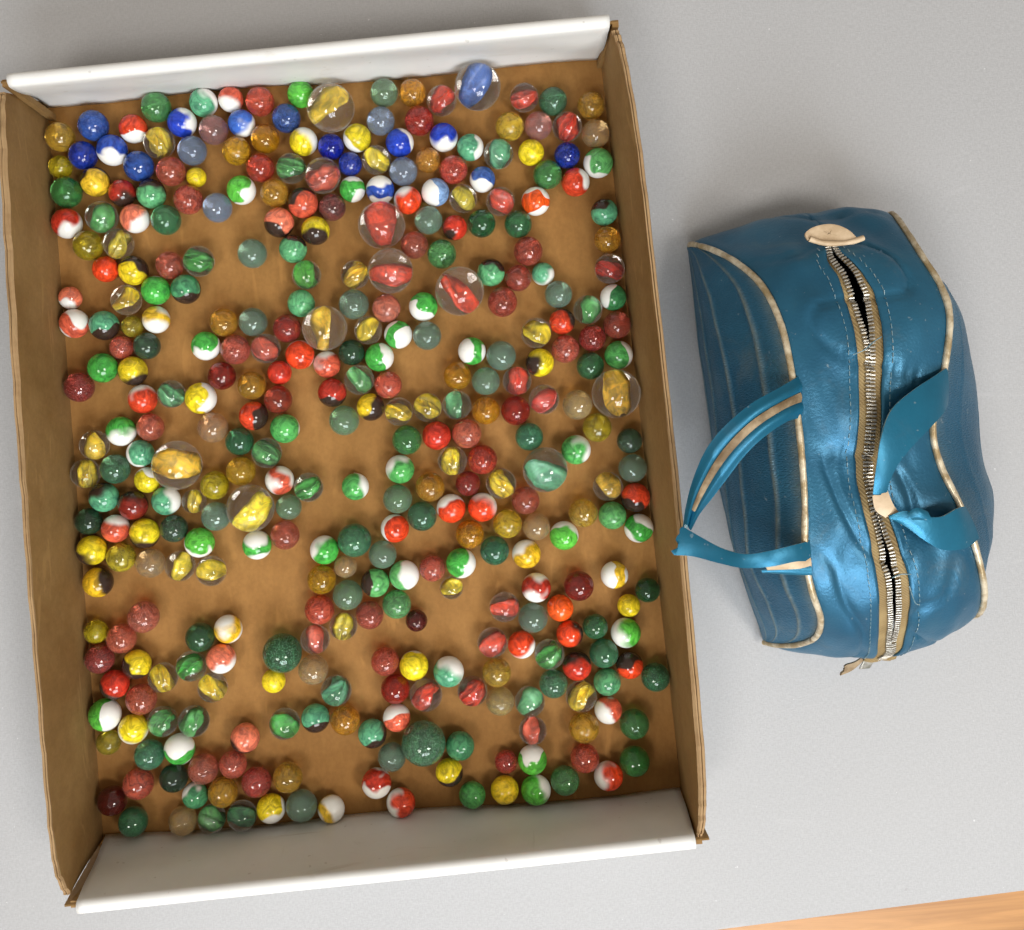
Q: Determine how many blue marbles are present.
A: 20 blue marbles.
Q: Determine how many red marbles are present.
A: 111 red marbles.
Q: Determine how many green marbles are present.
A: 128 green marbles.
